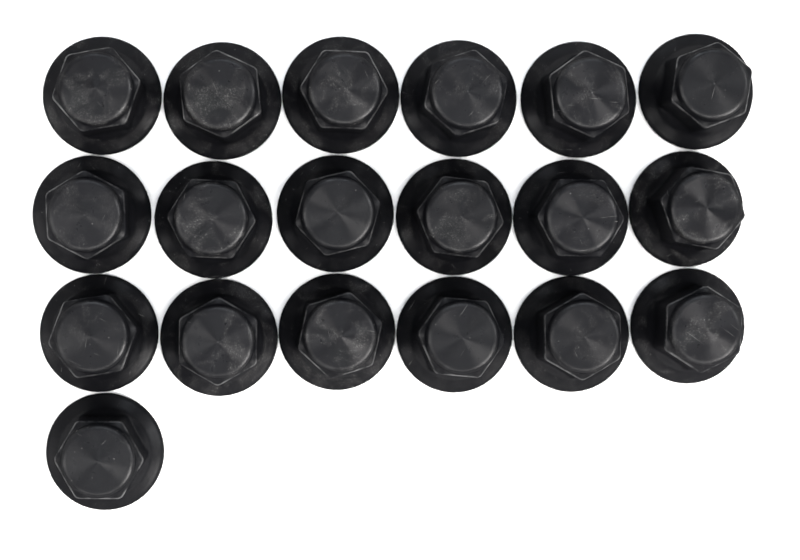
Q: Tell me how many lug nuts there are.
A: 19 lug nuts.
